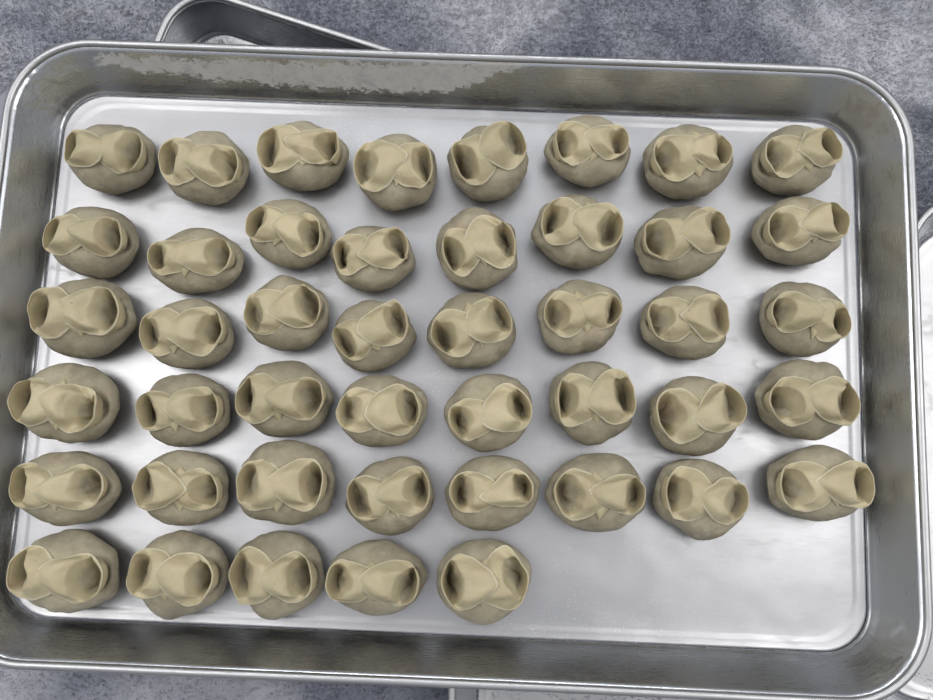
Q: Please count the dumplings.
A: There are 45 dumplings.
